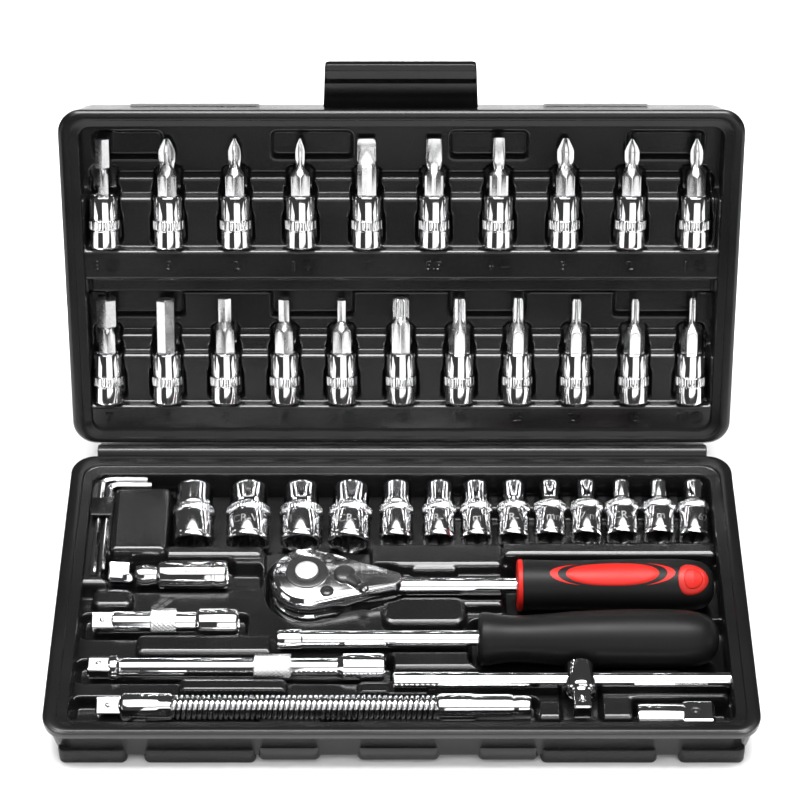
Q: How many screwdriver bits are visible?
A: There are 21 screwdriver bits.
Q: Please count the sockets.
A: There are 13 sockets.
